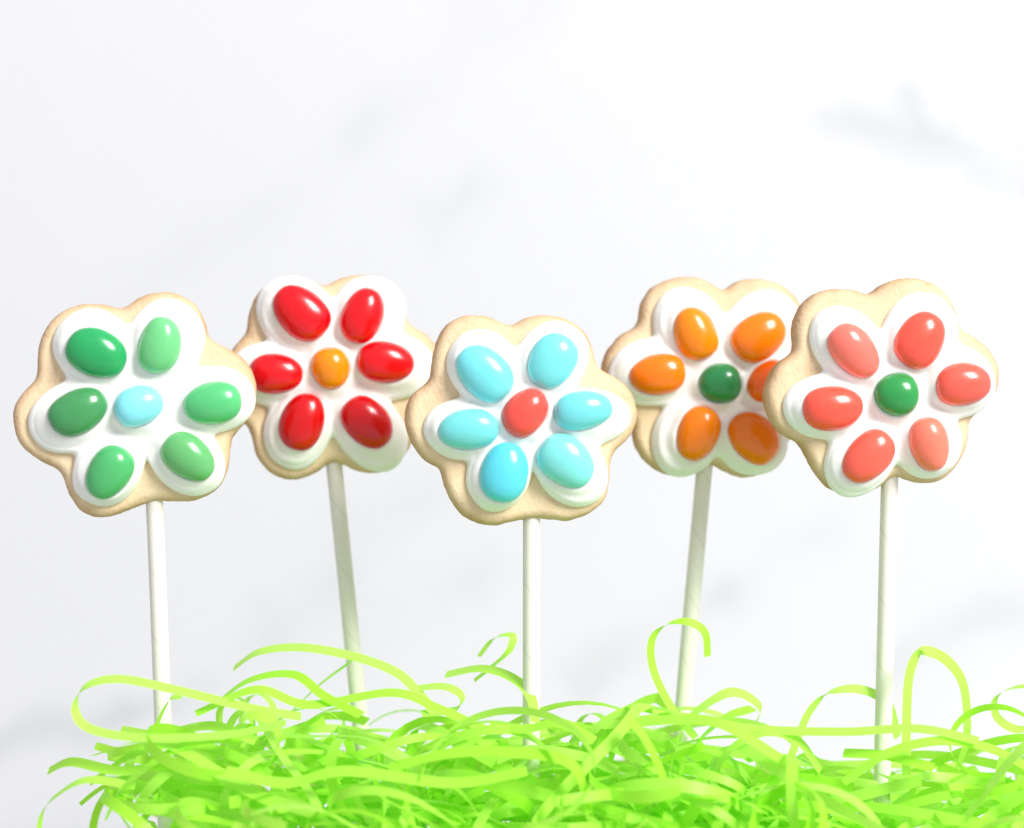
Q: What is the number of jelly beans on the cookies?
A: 35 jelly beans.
